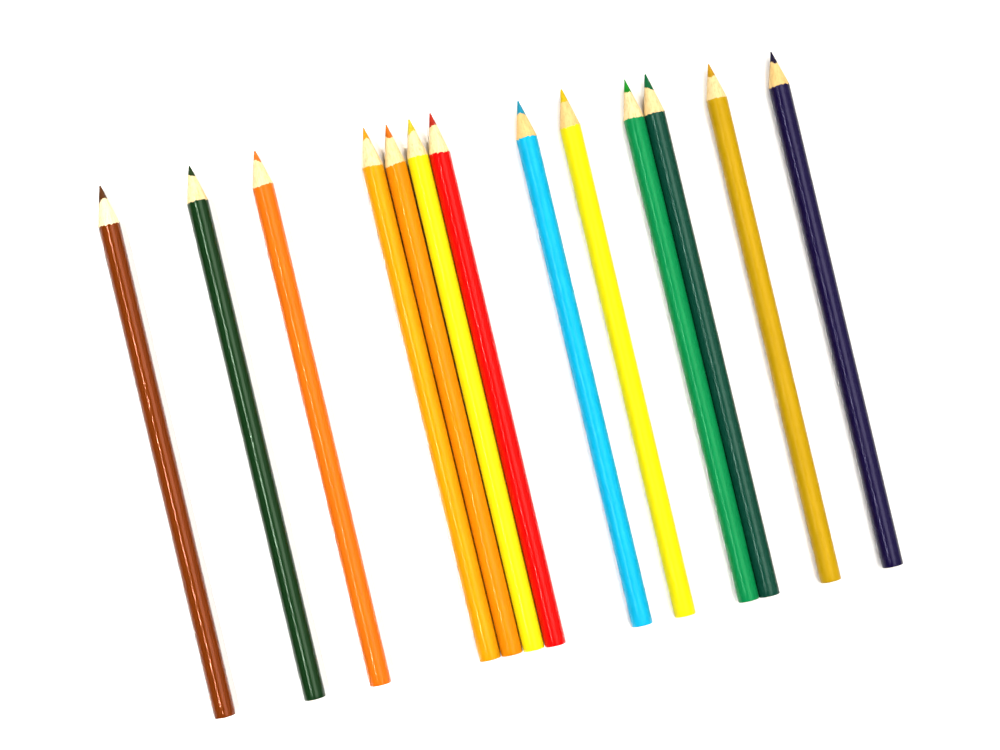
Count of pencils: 13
